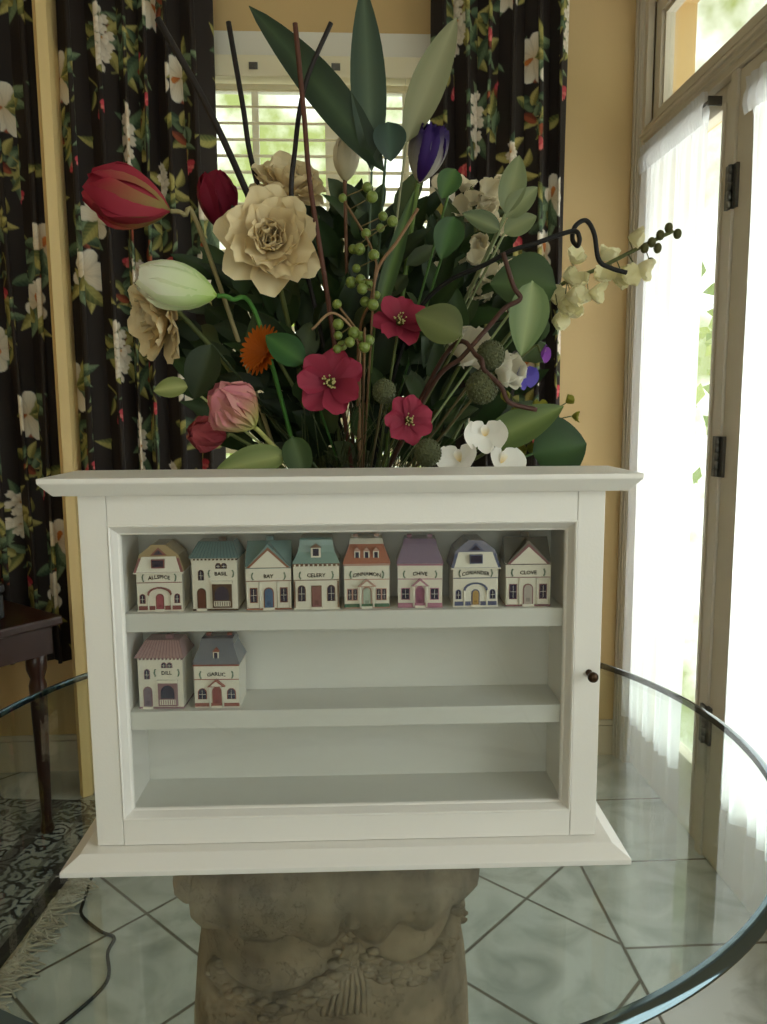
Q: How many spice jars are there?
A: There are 10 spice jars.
